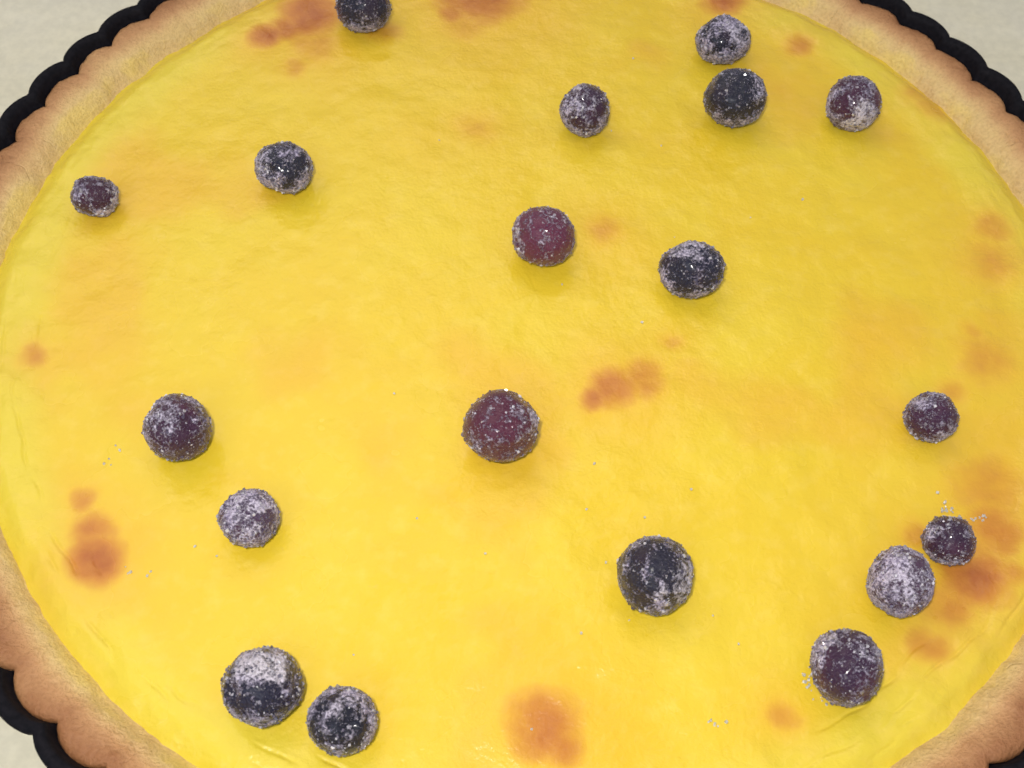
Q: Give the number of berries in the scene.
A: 19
